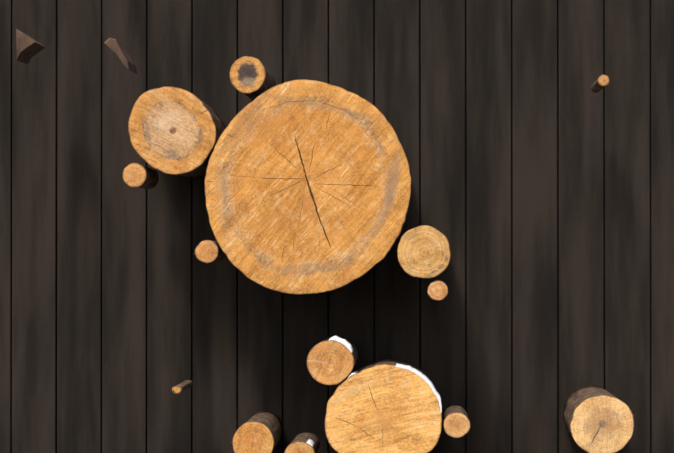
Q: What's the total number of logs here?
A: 15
